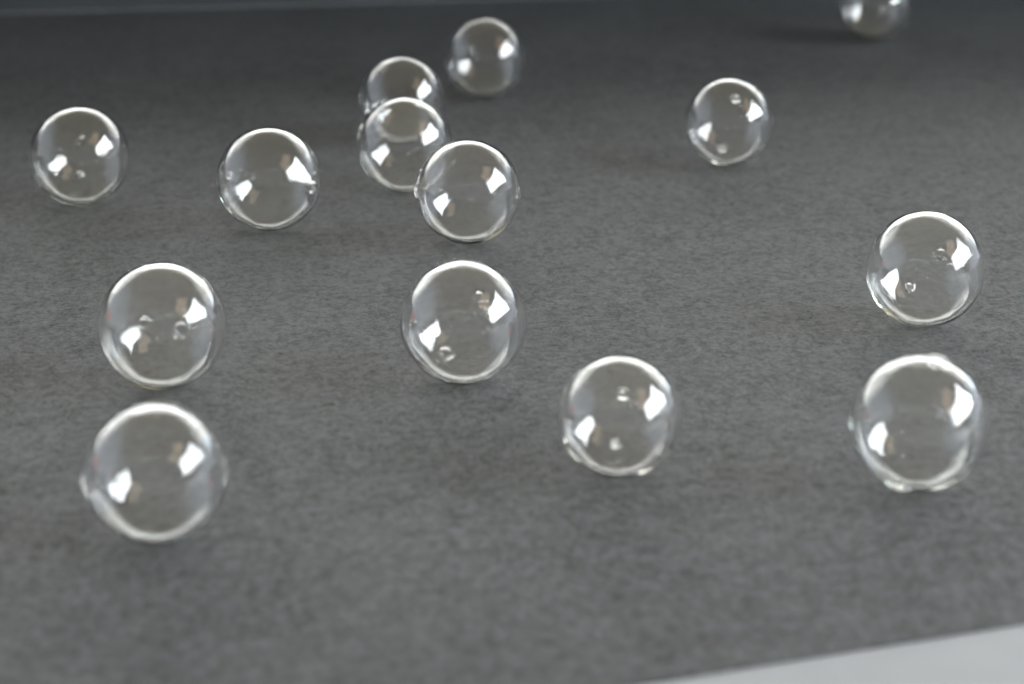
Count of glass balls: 14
